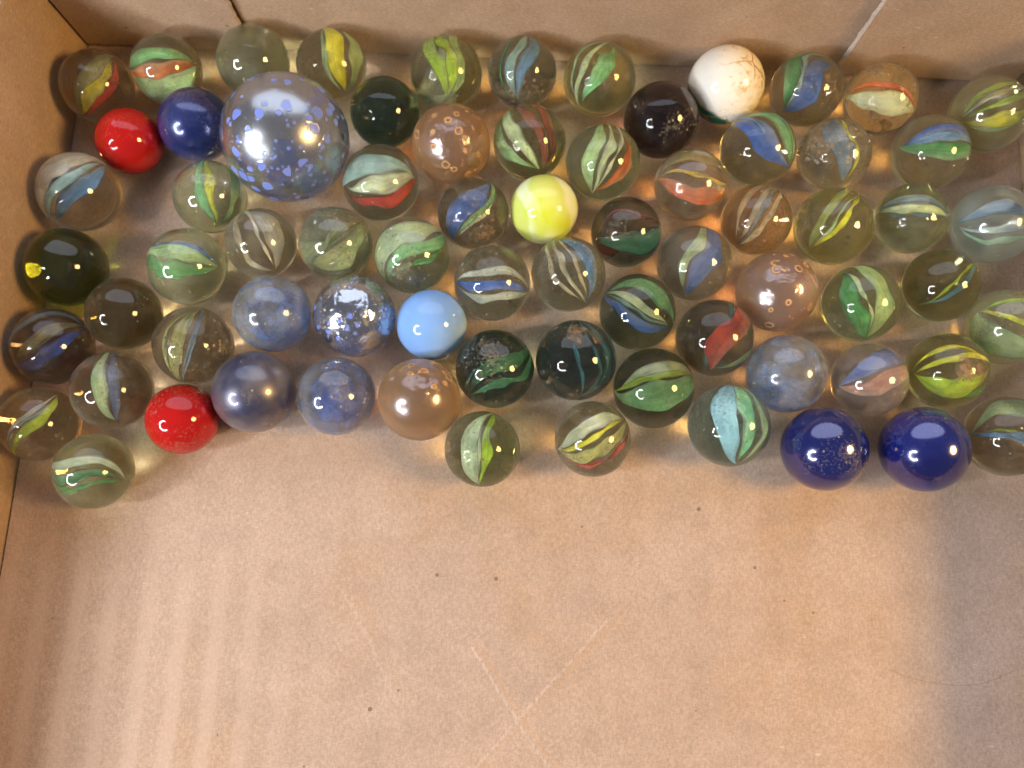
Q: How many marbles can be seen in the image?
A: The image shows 72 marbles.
